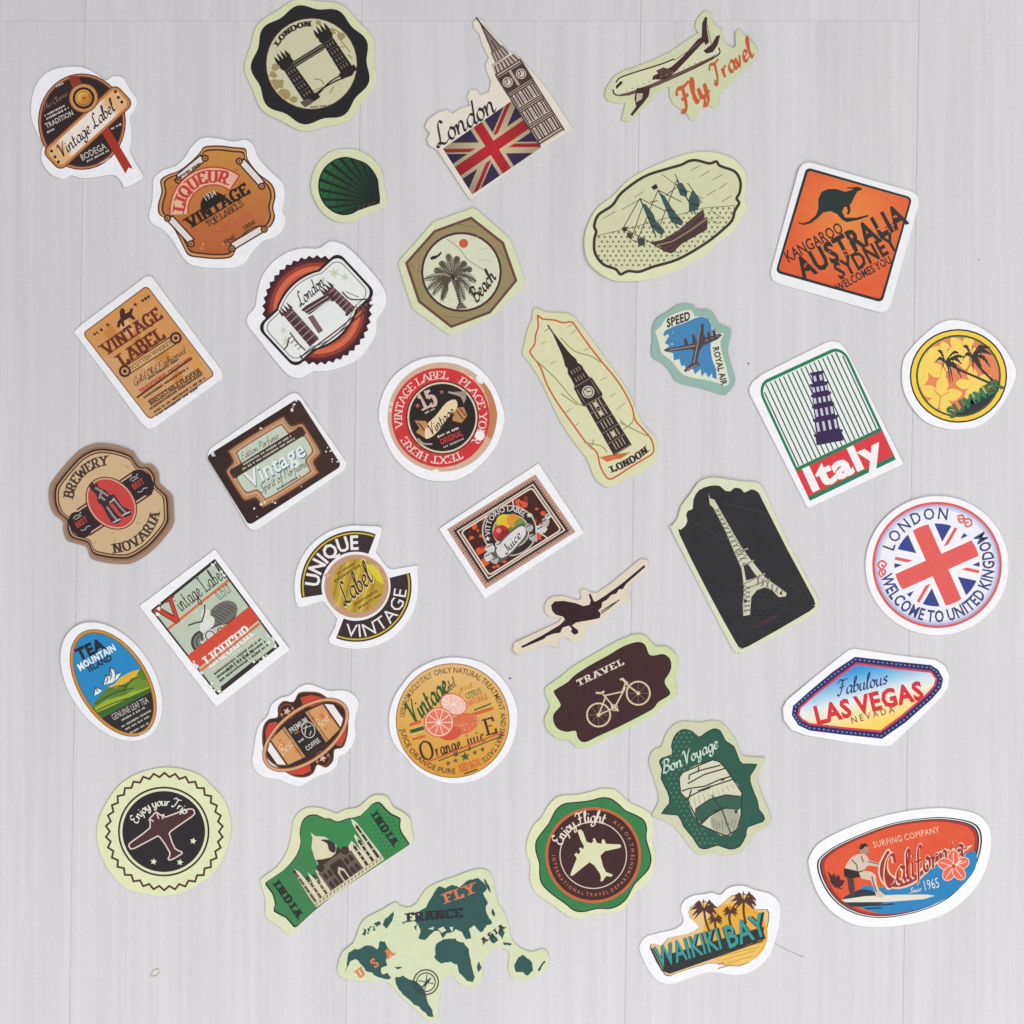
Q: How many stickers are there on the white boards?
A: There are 36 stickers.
